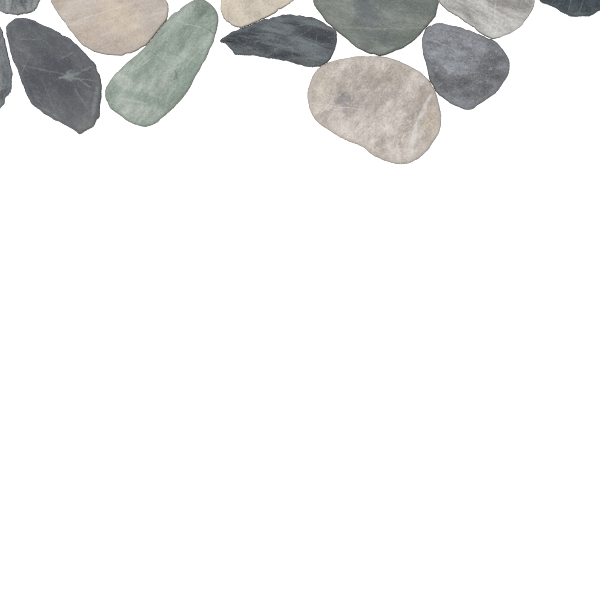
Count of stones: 12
